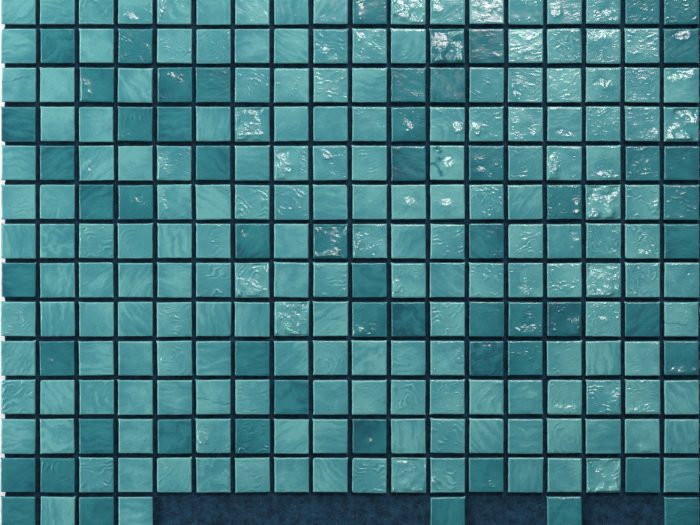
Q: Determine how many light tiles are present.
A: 183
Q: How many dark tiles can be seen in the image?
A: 58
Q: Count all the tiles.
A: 241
